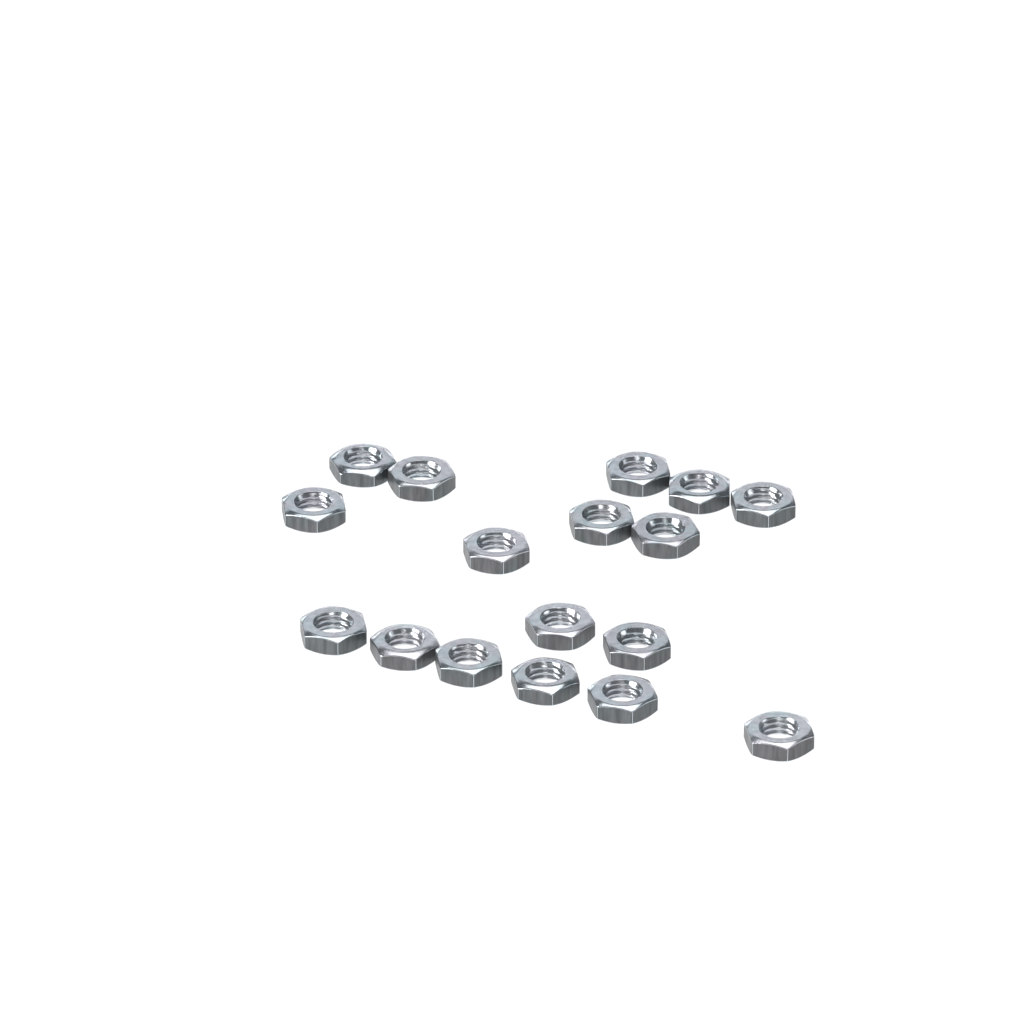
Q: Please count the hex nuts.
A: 17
